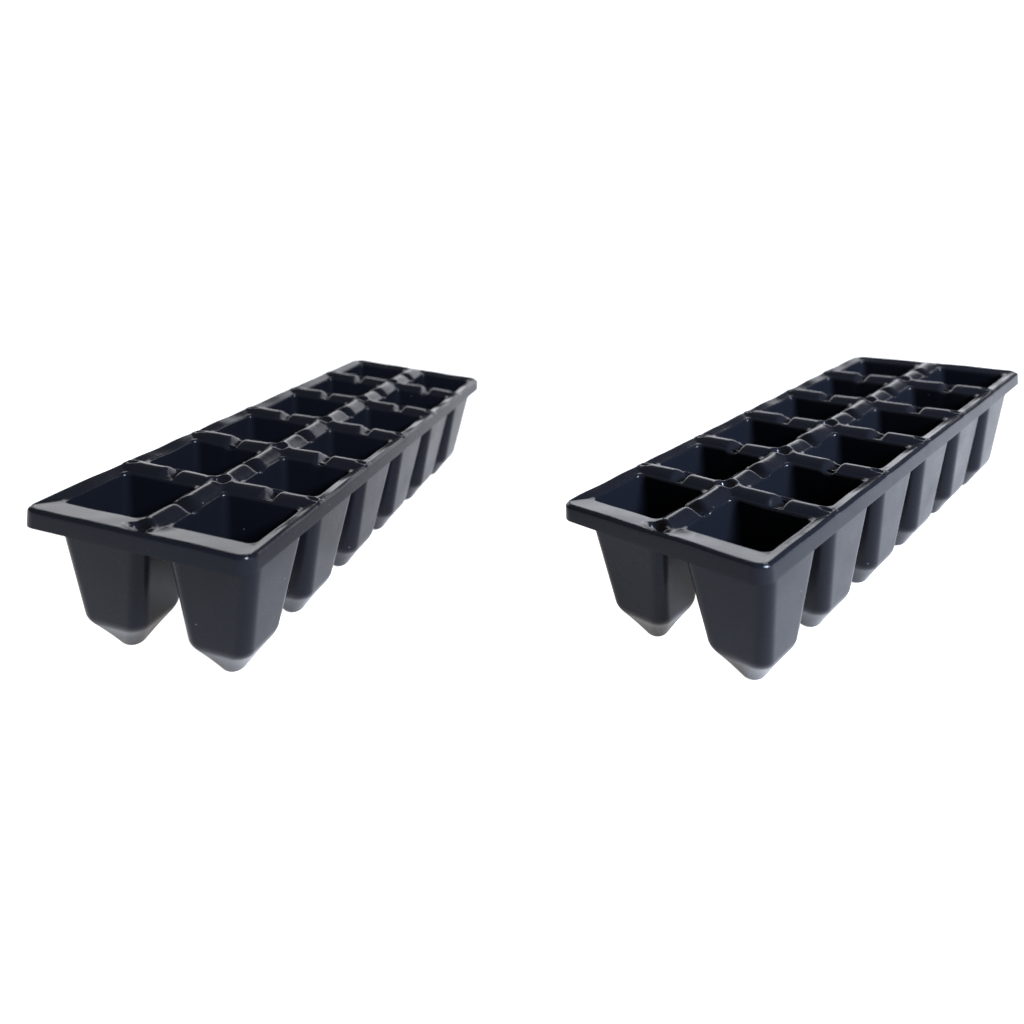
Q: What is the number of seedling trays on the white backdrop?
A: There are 2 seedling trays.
